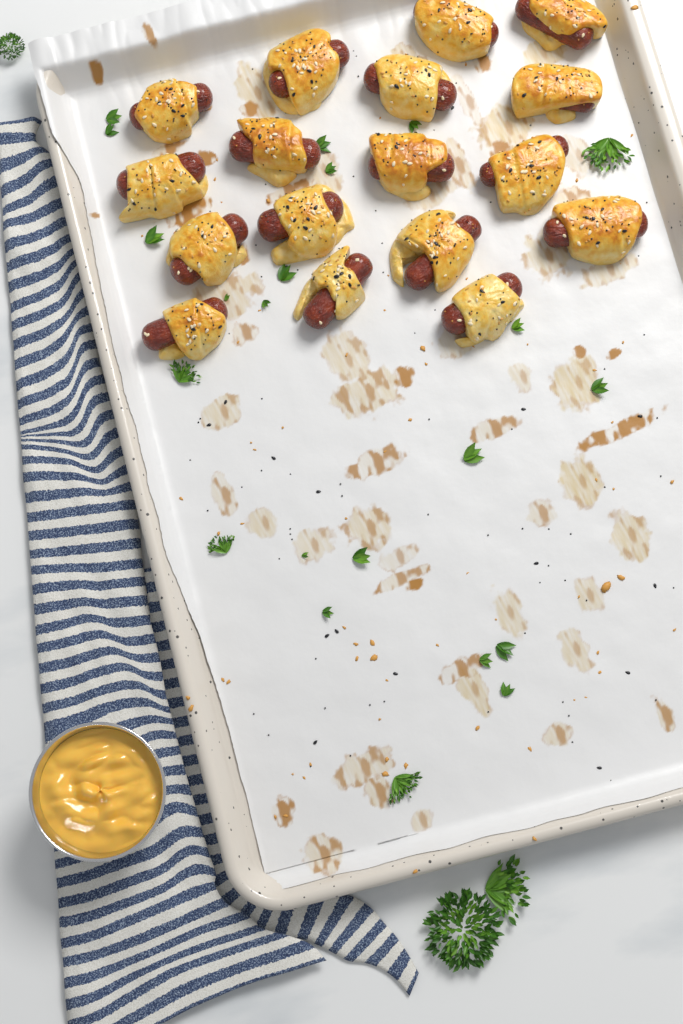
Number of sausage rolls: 17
